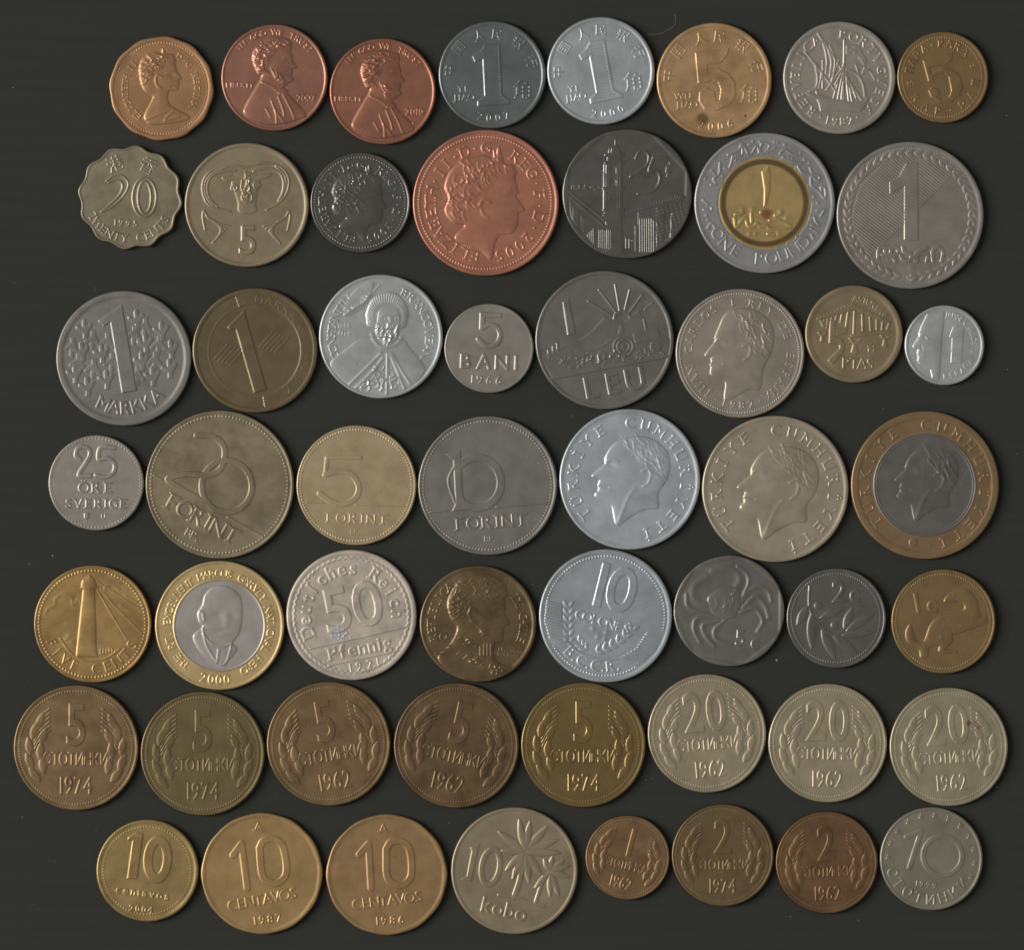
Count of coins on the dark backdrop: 54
